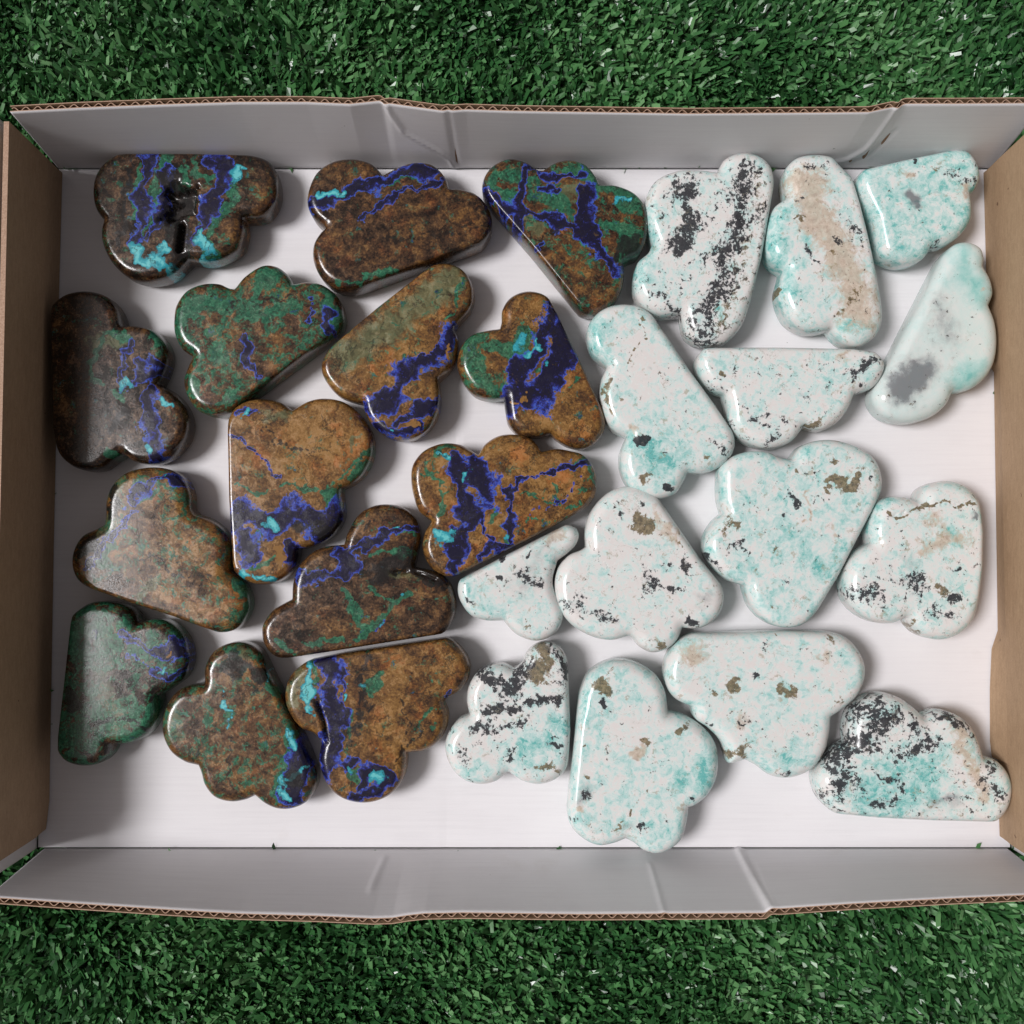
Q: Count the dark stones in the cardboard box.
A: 14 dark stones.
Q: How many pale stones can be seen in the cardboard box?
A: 14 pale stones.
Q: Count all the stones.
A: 28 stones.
